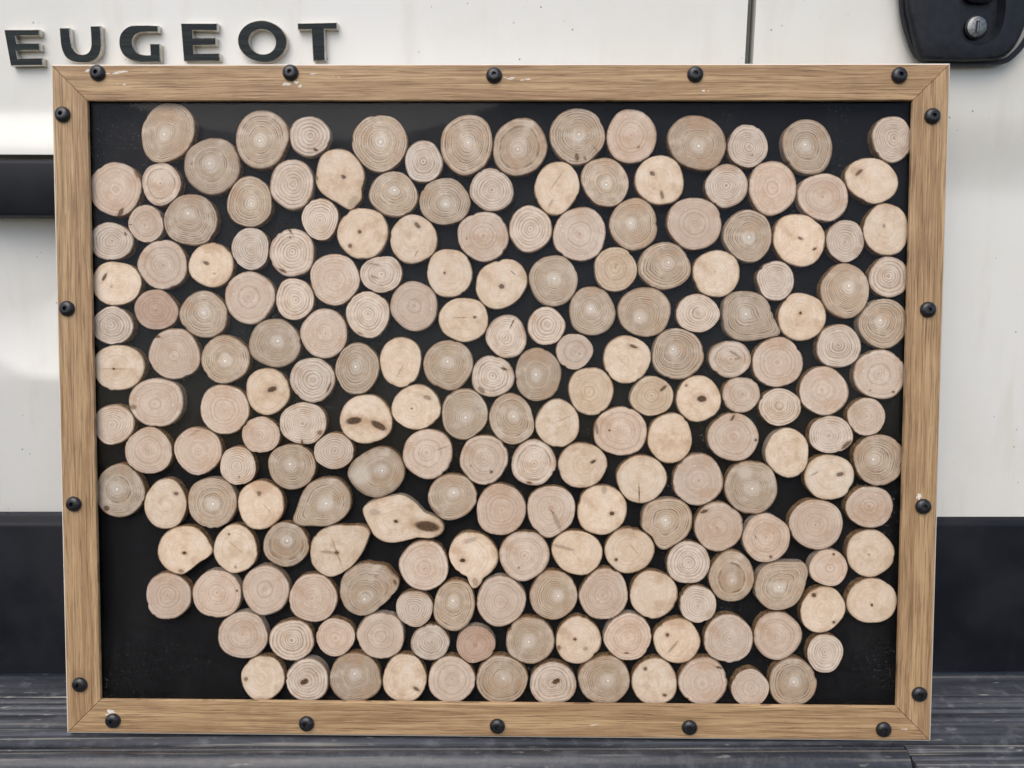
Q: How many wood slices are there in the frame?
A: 200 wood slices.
